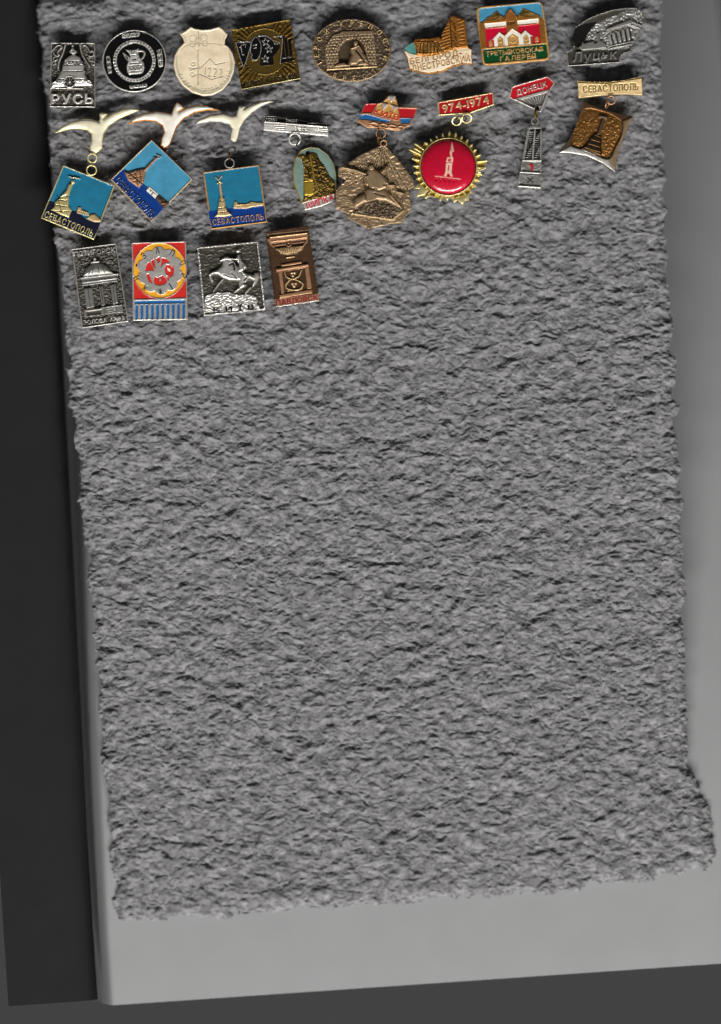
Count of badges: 20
